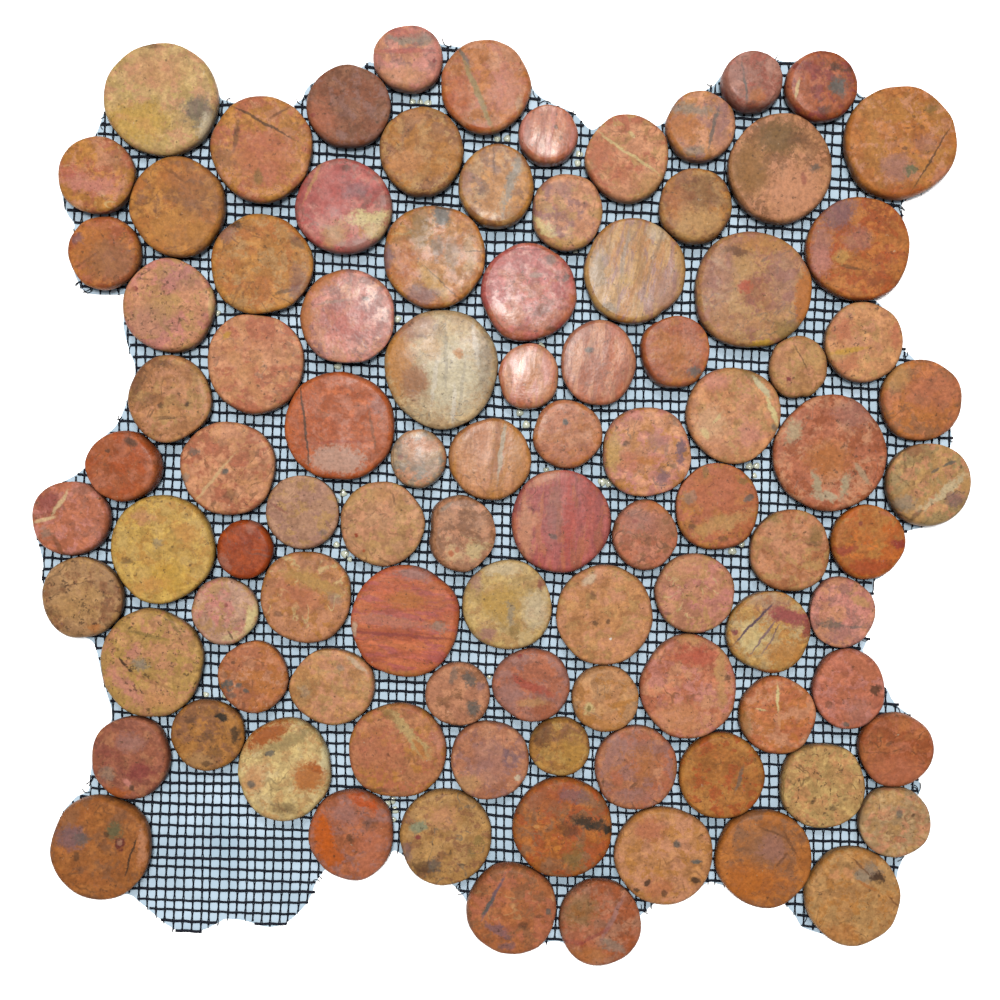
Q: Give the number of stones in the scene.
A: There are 96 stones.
